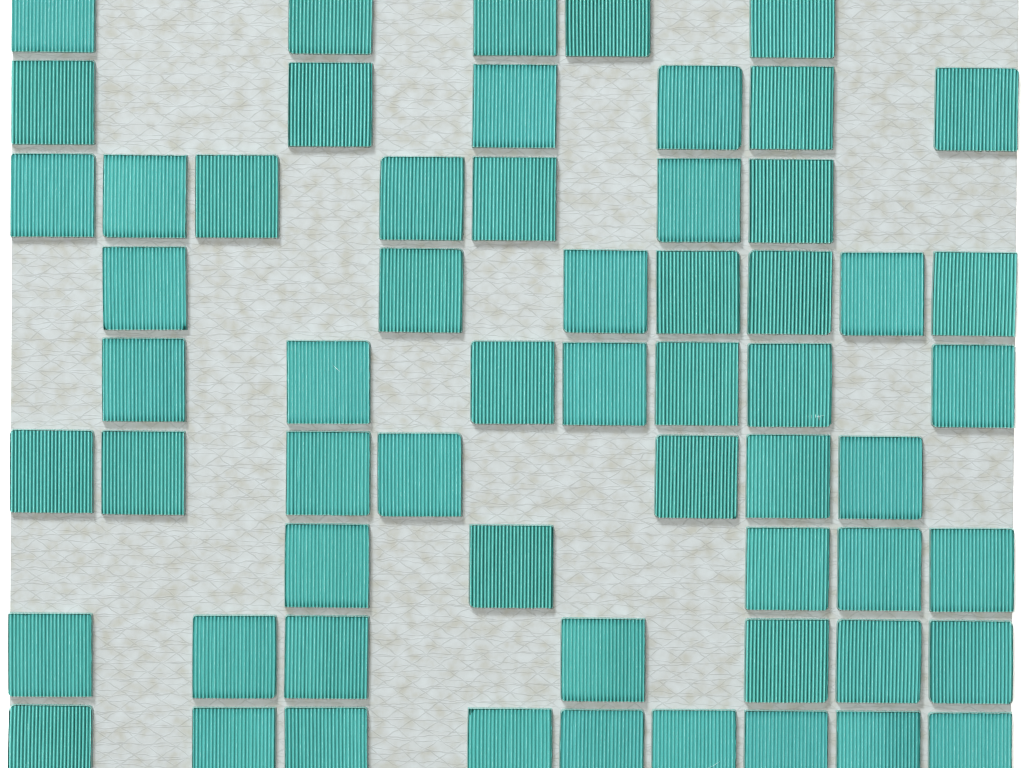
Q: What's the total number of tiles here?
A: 60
